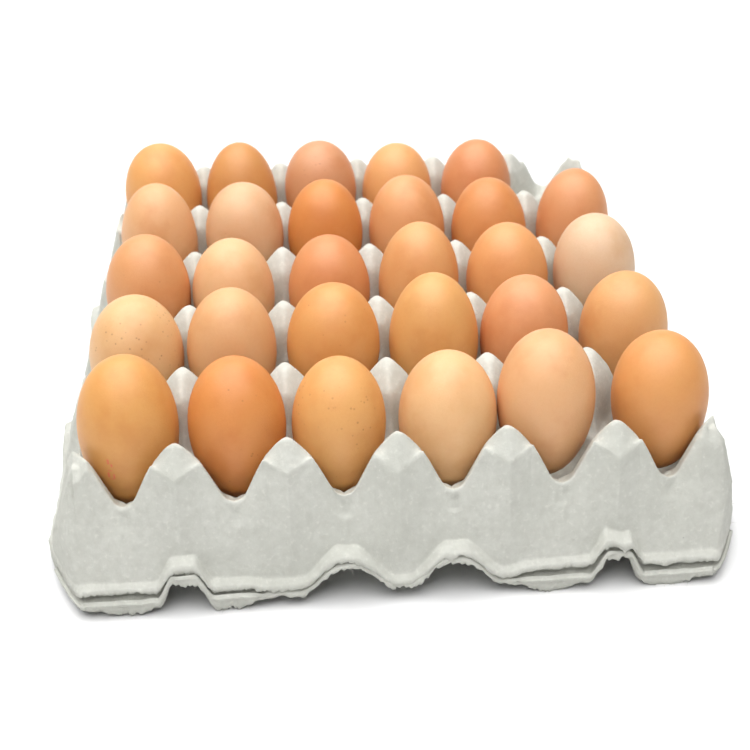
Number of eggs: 29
